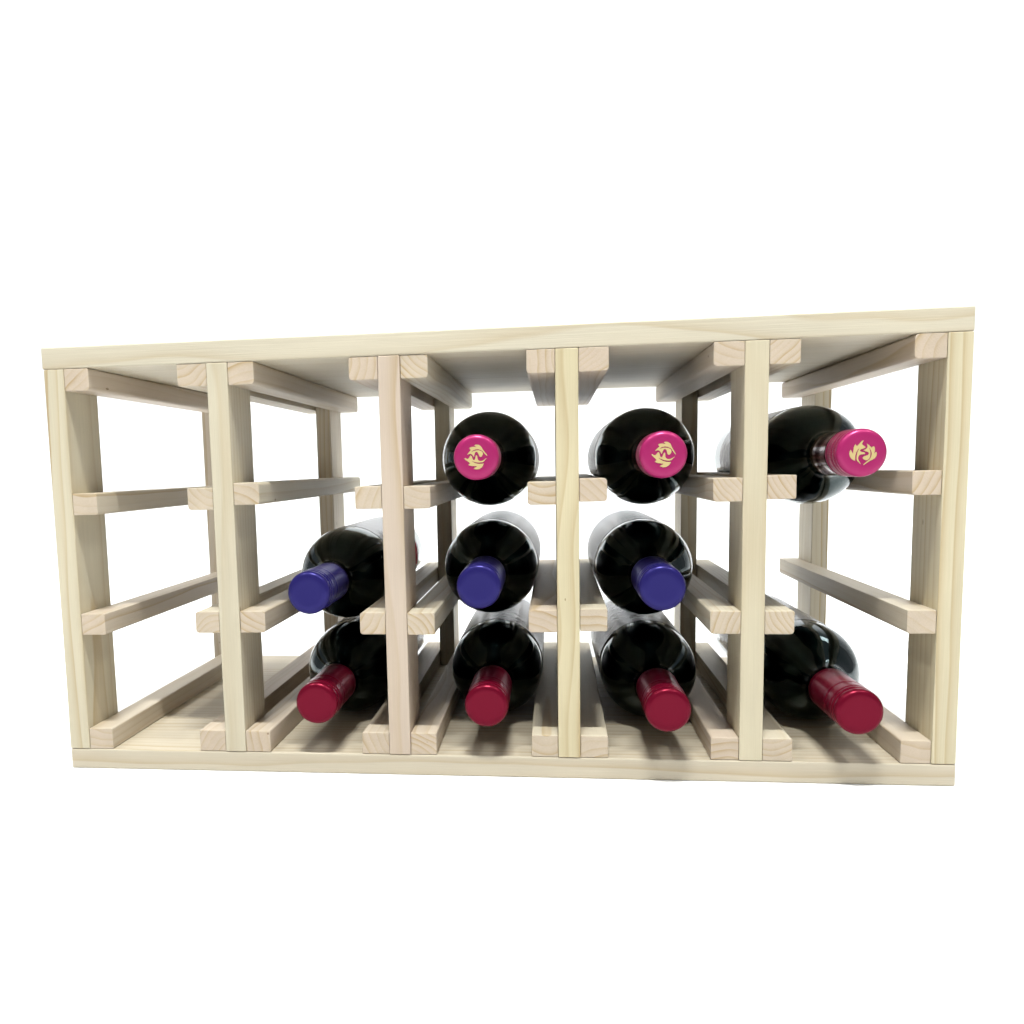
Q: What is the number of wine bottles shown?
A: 10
